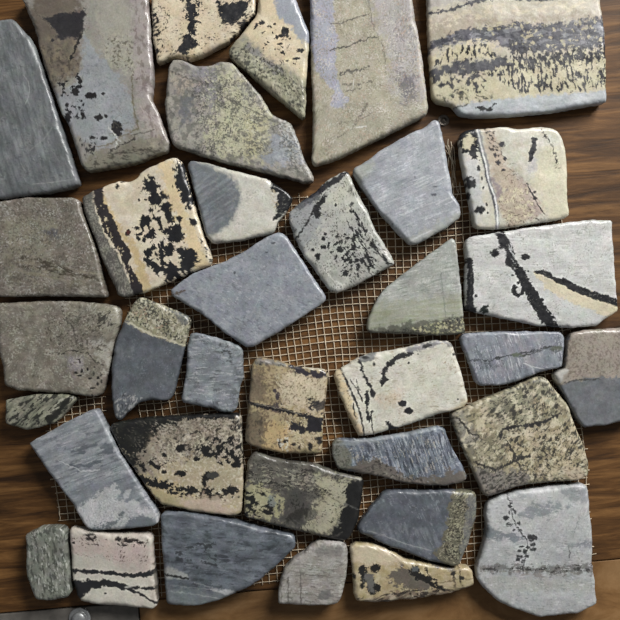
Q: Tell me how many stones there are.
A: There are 36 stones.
